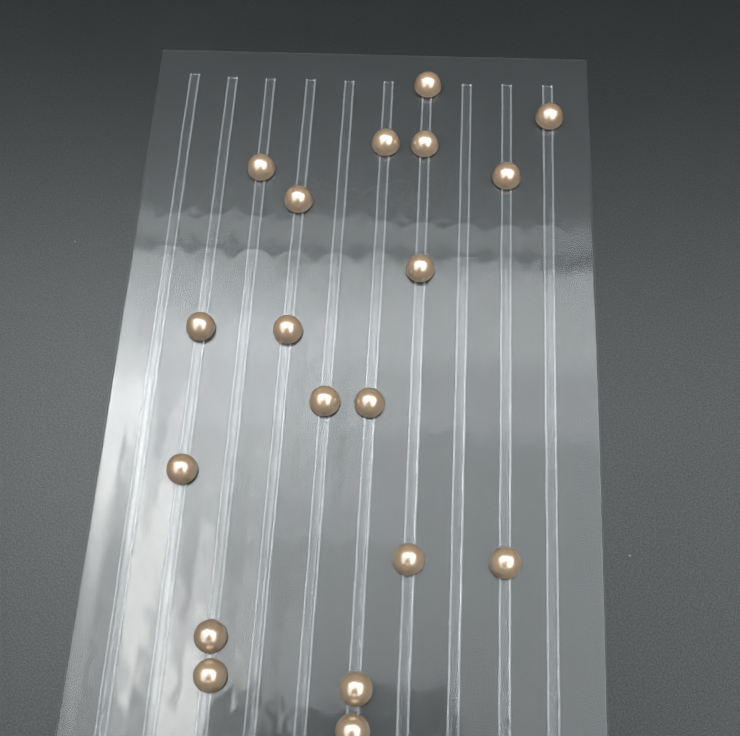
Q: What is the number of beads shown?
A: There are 19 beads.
